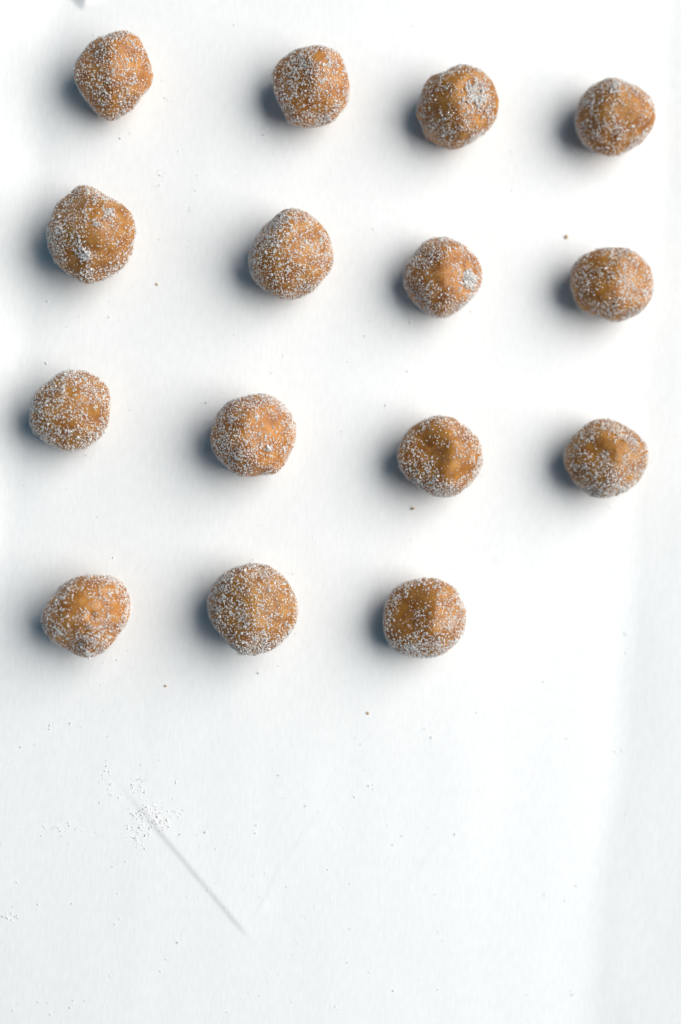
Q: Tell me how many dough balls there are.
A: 15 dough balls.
